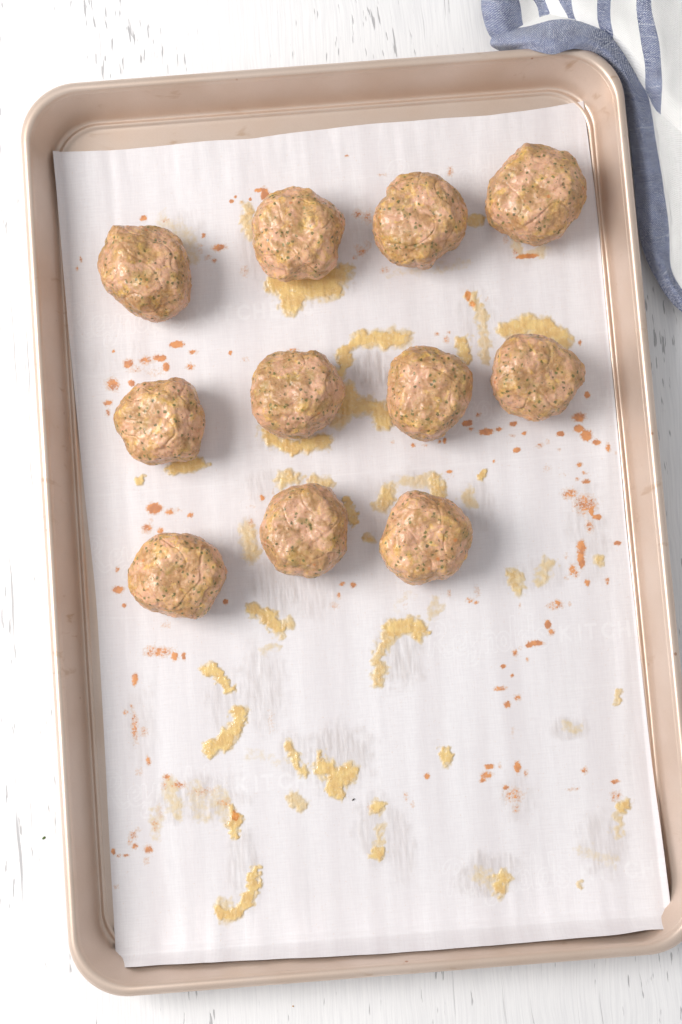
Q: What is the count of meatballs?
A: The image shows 11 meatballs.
